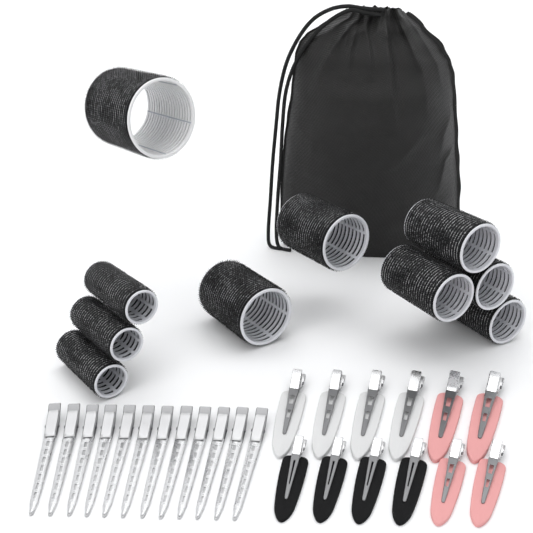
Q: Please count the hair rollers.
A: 10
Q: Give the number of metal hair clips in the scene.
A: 12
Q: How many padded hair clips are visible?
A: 12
